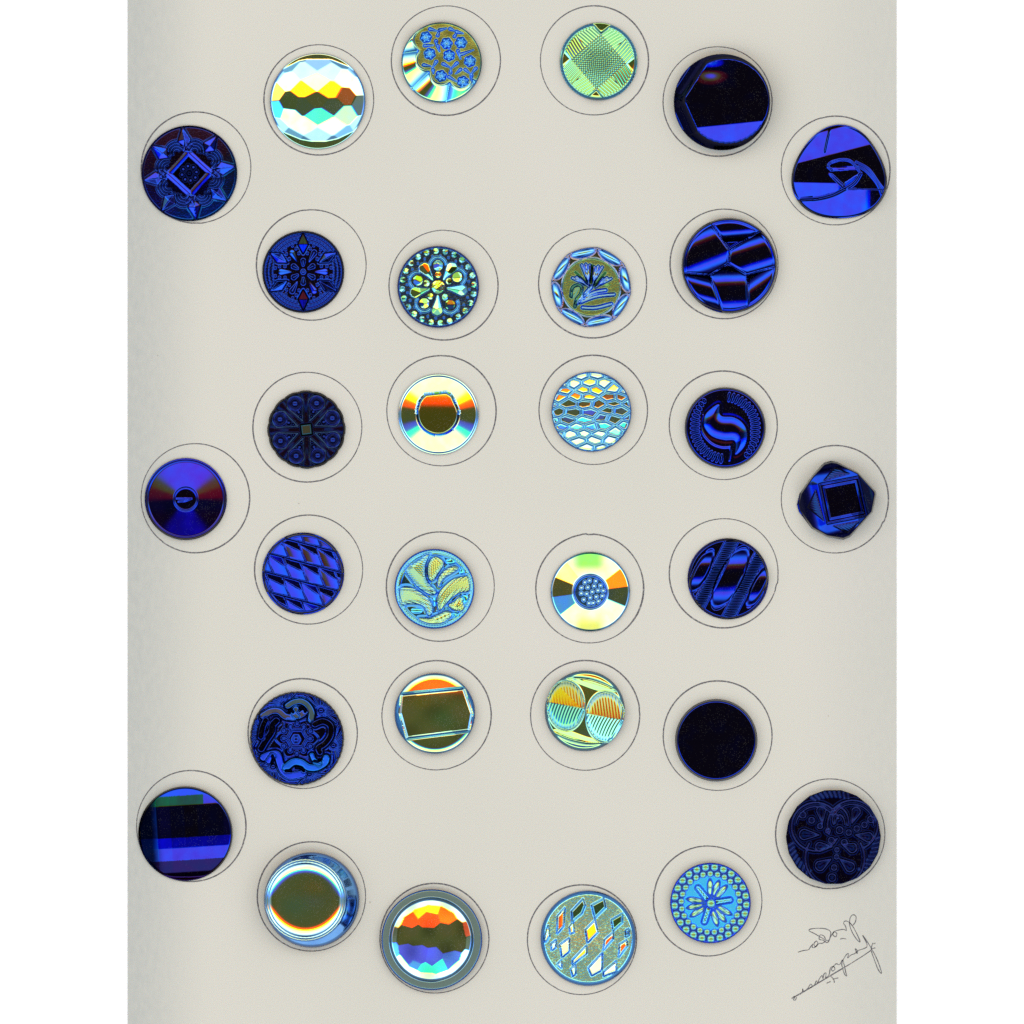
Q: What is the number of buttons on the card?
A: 30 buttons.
